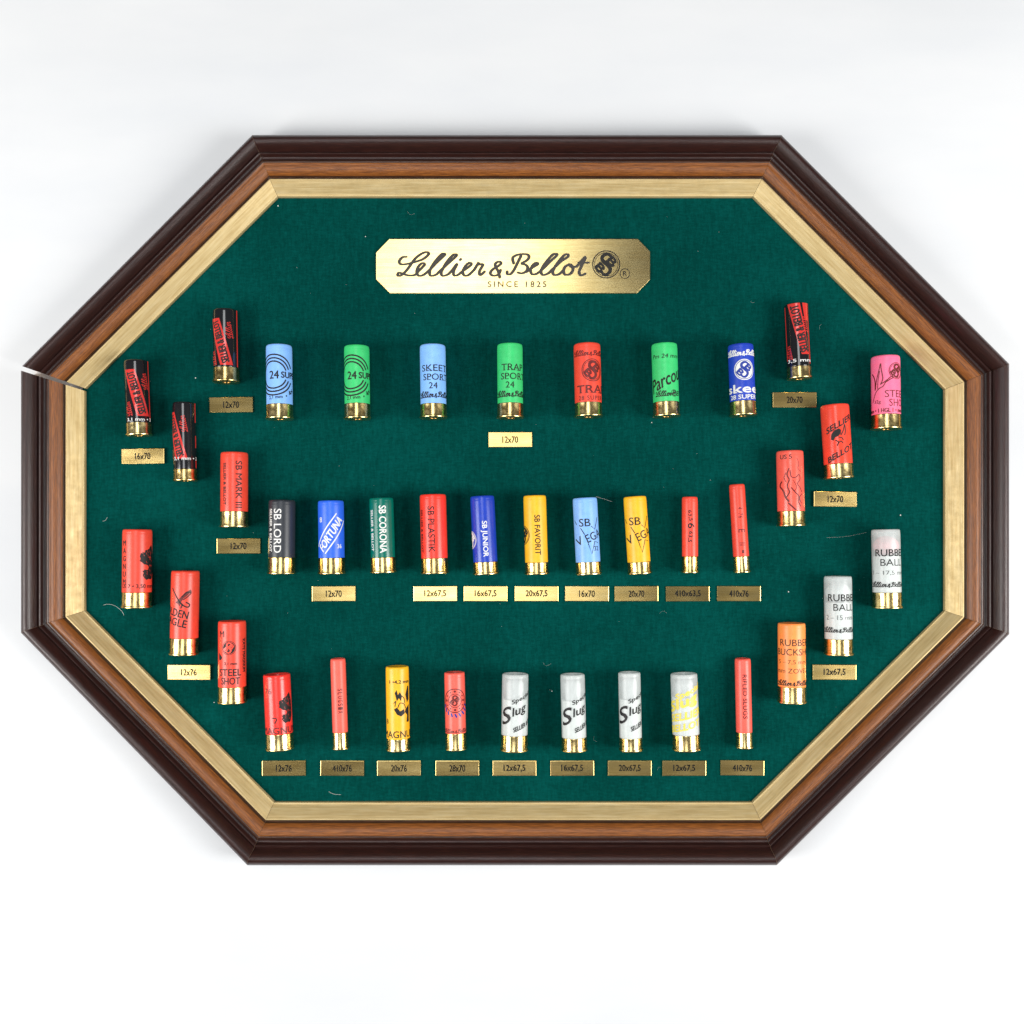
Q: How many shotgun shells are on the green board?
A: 40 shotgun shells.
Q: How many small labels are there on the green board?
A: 25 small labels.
